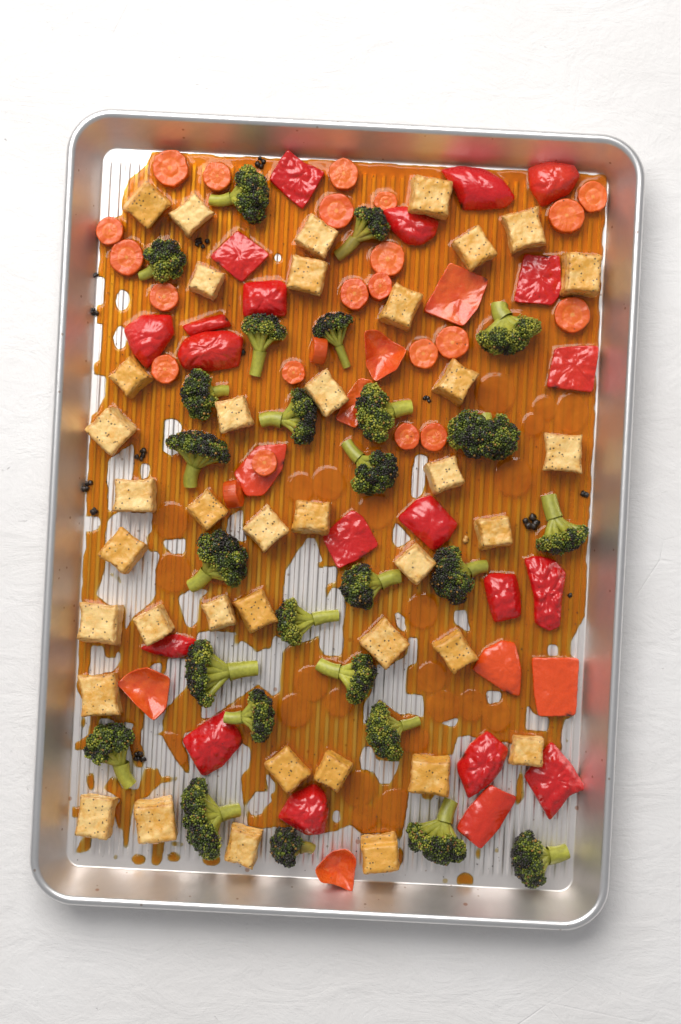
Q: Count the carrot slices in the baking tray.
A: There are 23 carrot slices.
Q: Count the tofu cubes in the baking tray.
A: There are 39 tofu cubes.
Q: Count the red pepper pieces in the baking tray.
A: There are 29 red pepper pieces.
